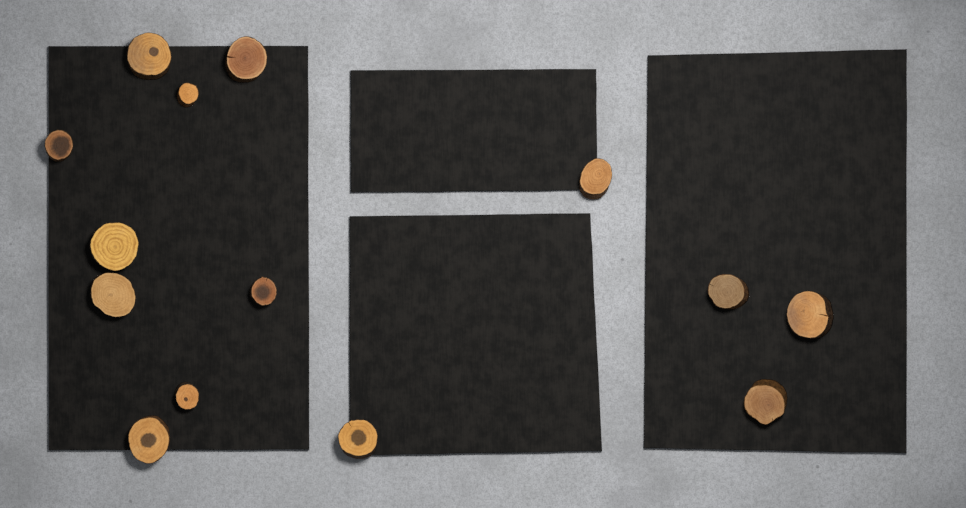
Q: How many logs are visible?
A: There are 14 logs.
